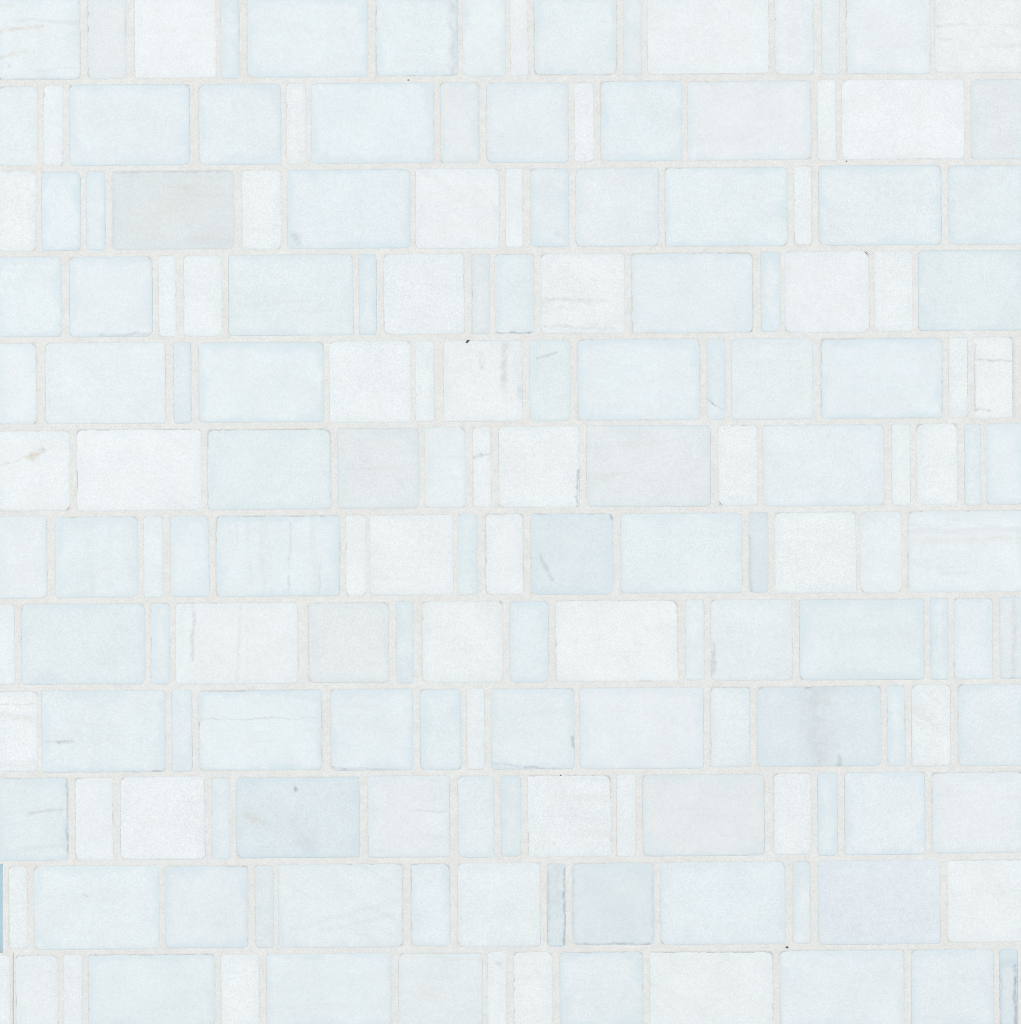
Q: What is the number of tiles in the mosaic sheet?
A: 172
